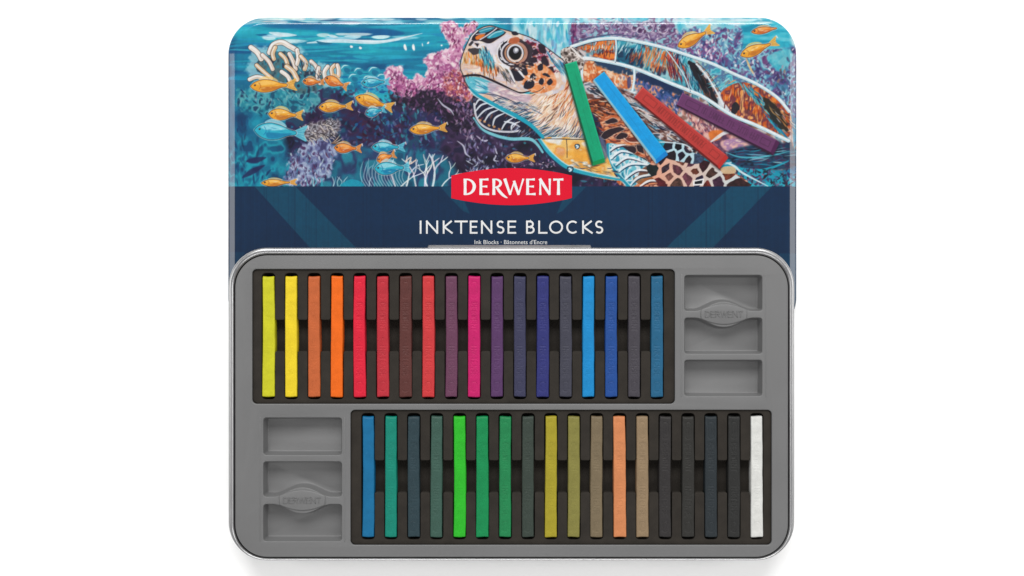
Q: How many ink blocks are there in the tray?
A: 36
